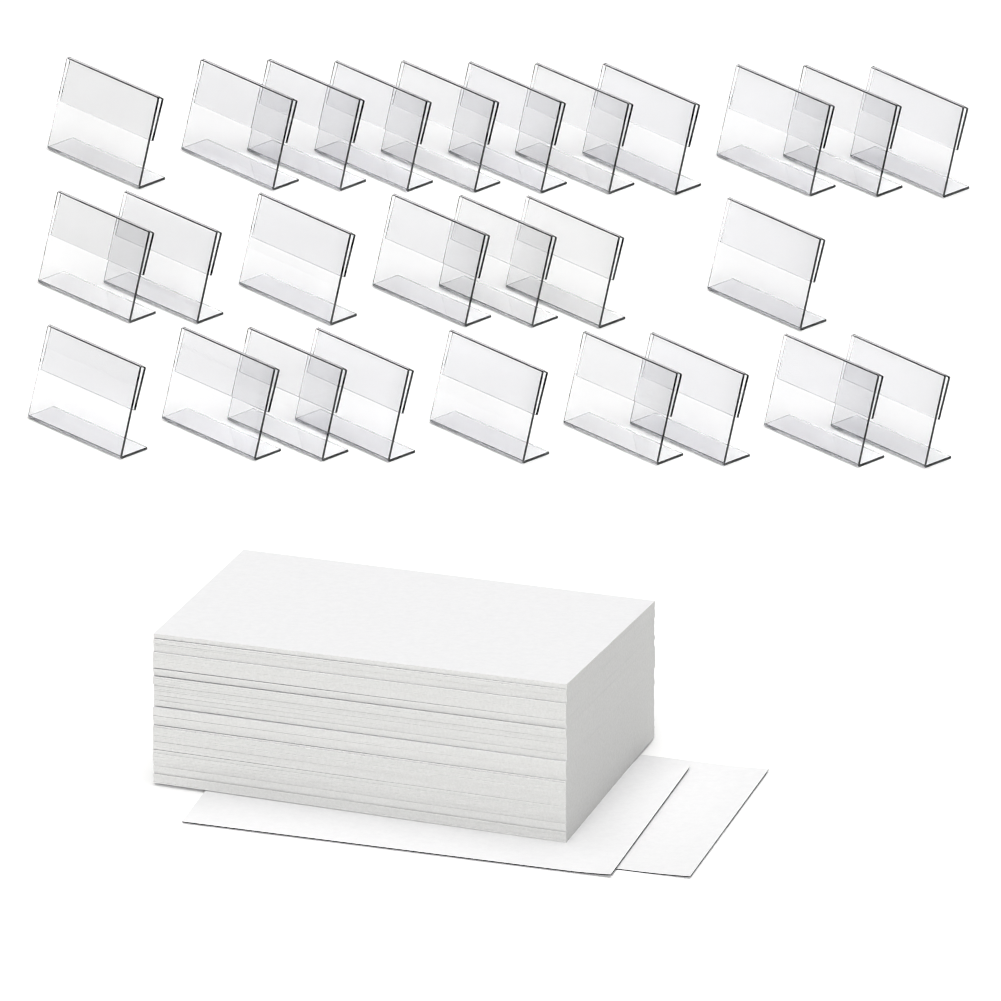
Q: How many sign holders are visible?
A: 27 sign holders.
